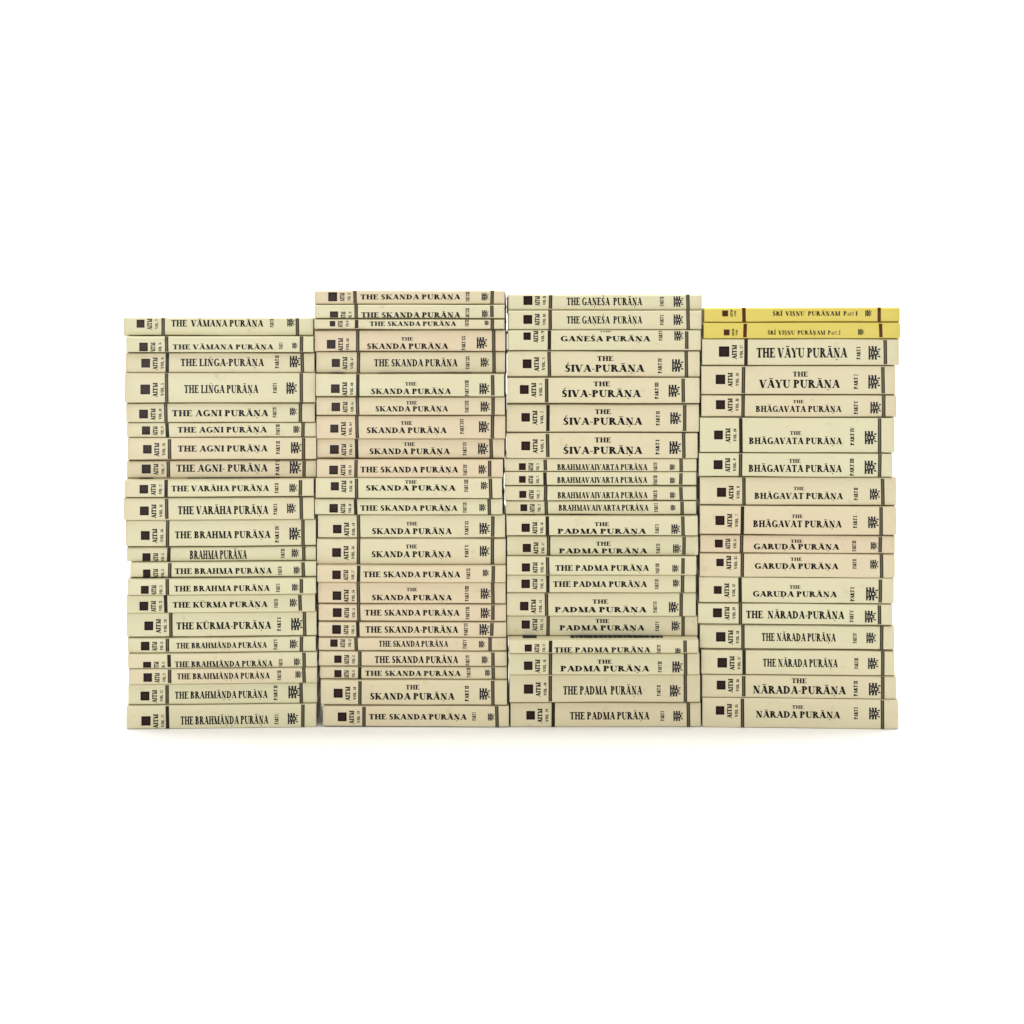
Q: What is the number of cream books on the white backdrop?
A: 80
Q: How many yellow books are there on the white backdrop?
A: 2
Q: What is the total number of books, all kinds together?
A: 82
